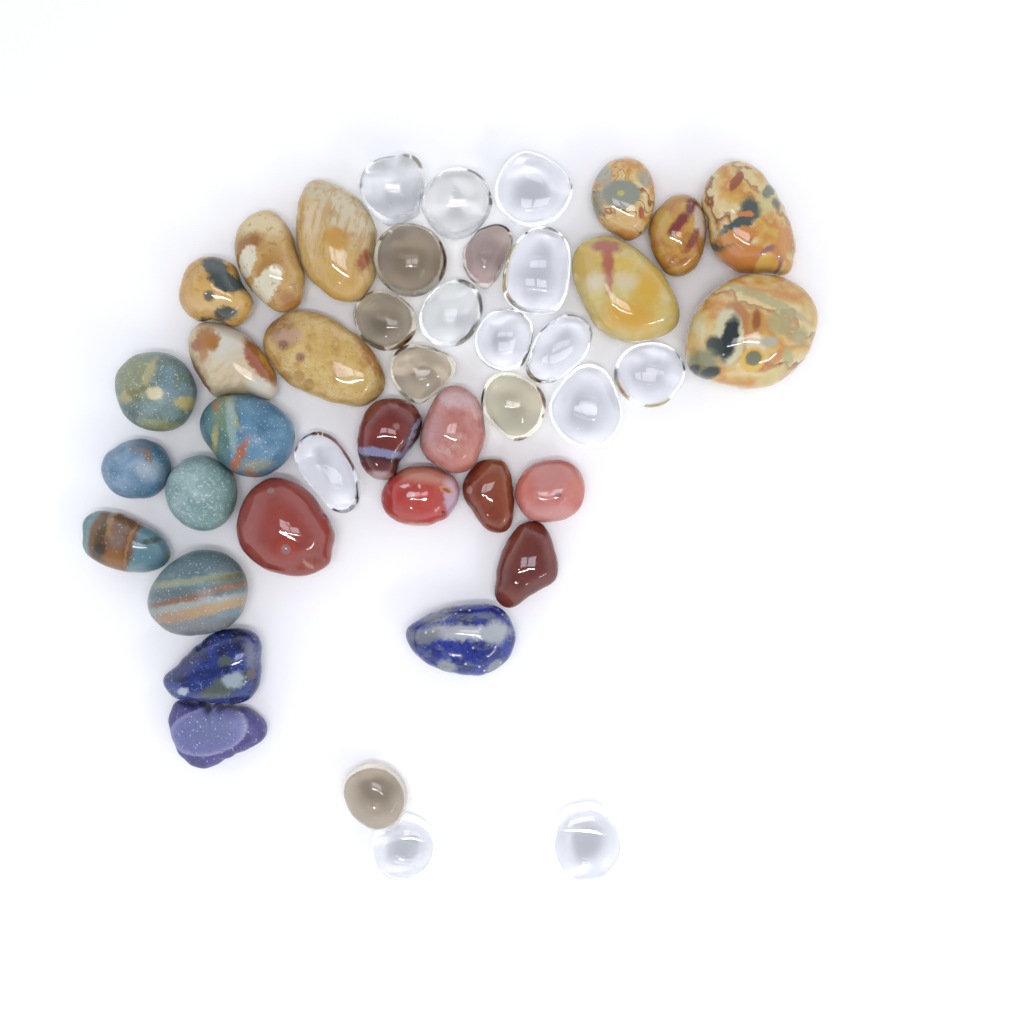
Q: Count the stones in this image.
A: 44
